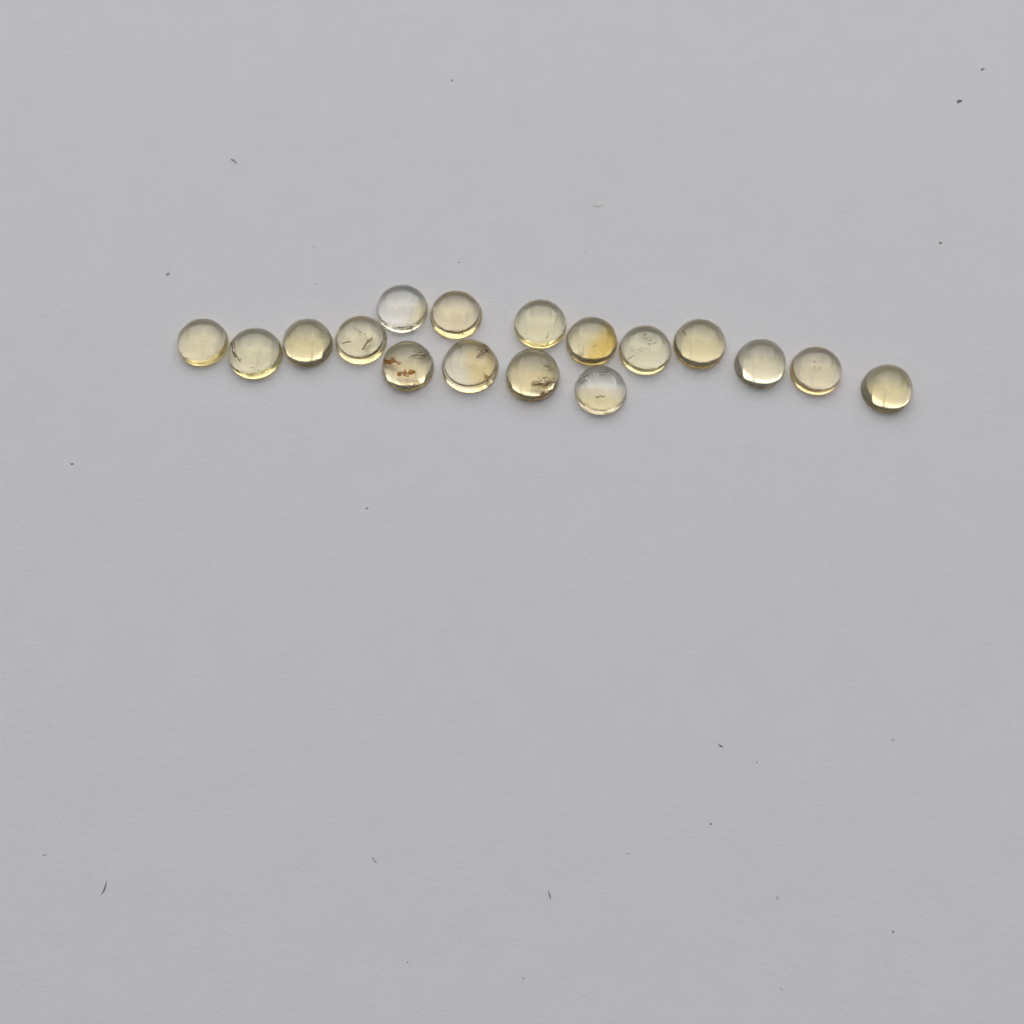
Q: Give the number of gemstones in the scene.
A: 17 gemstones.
